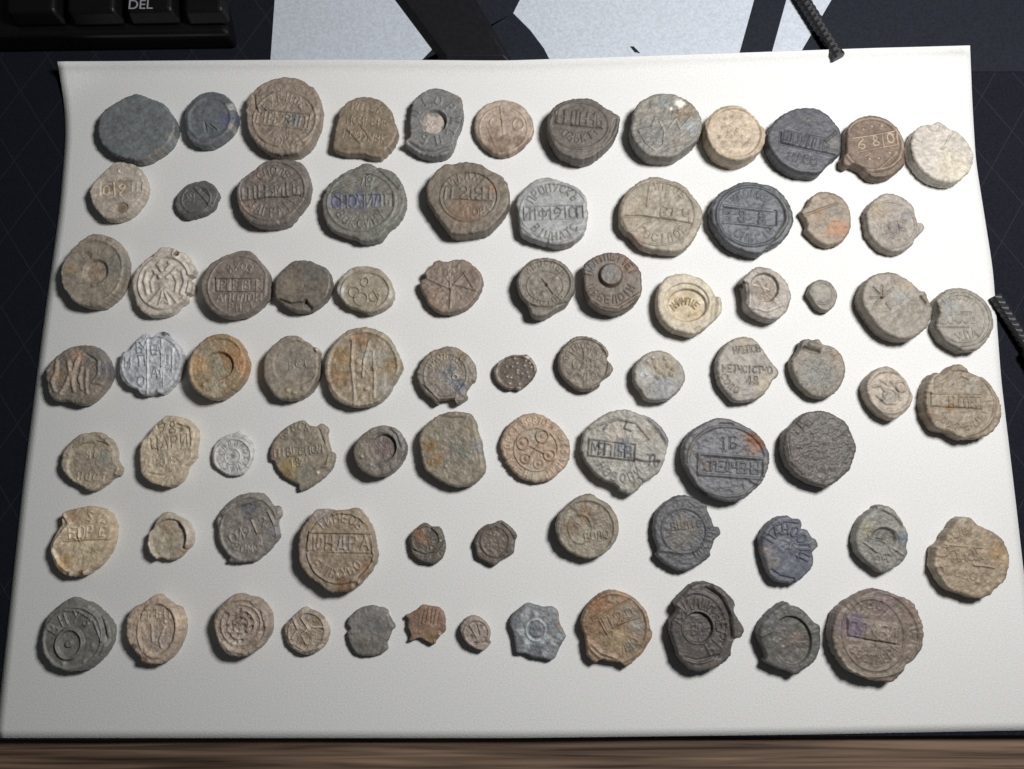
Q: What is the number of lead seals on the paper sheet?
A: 81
